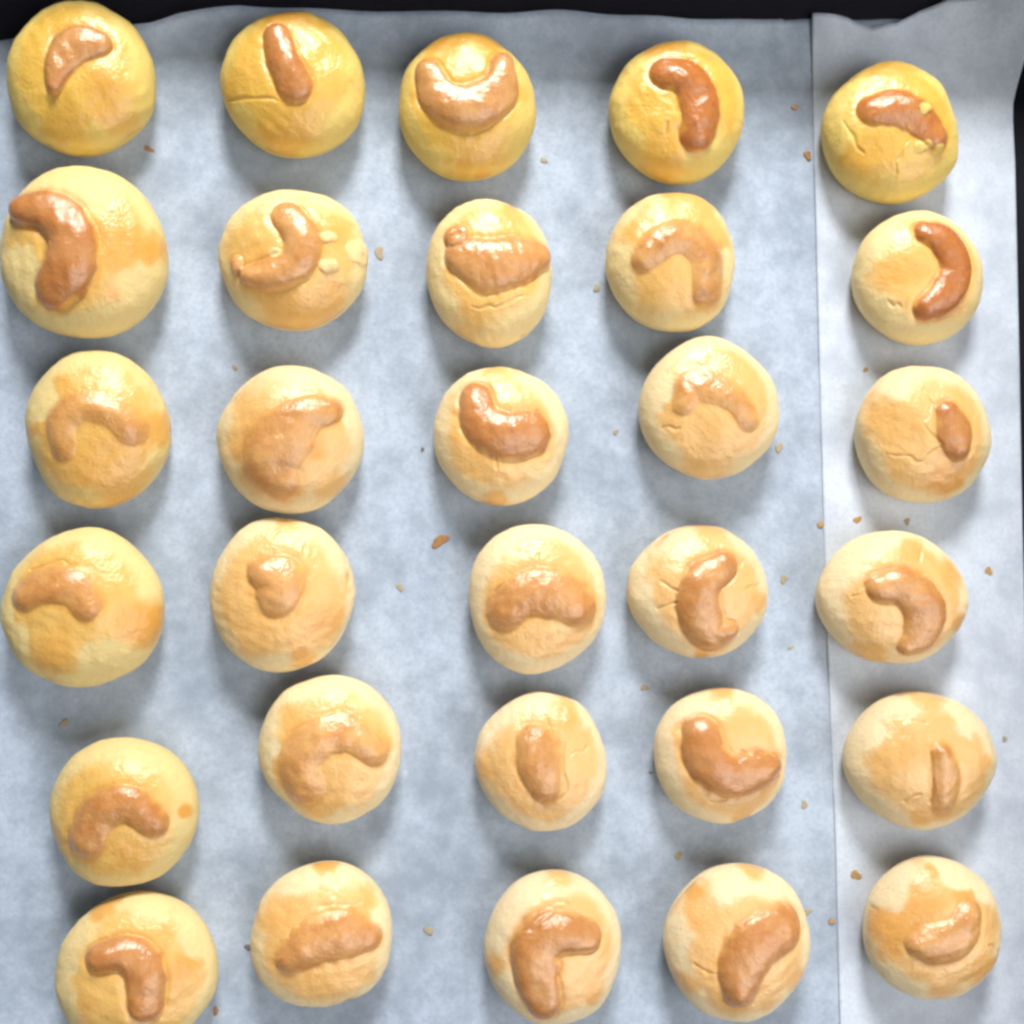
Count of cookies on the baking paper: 30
